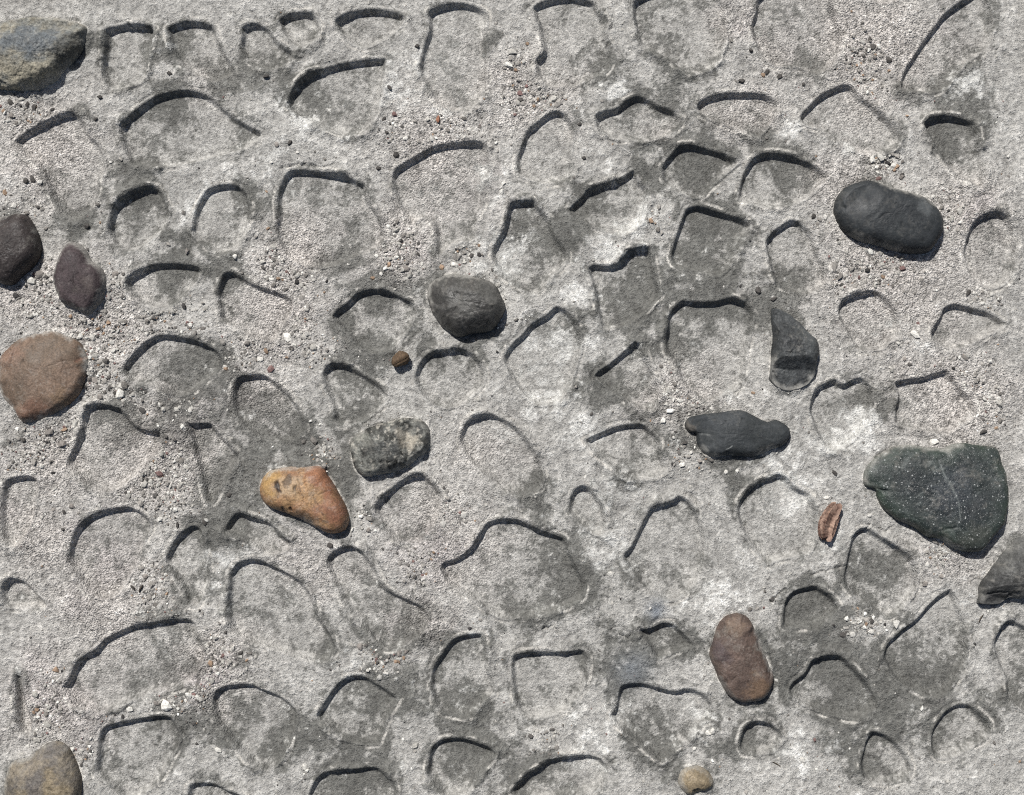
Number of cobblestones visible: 15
